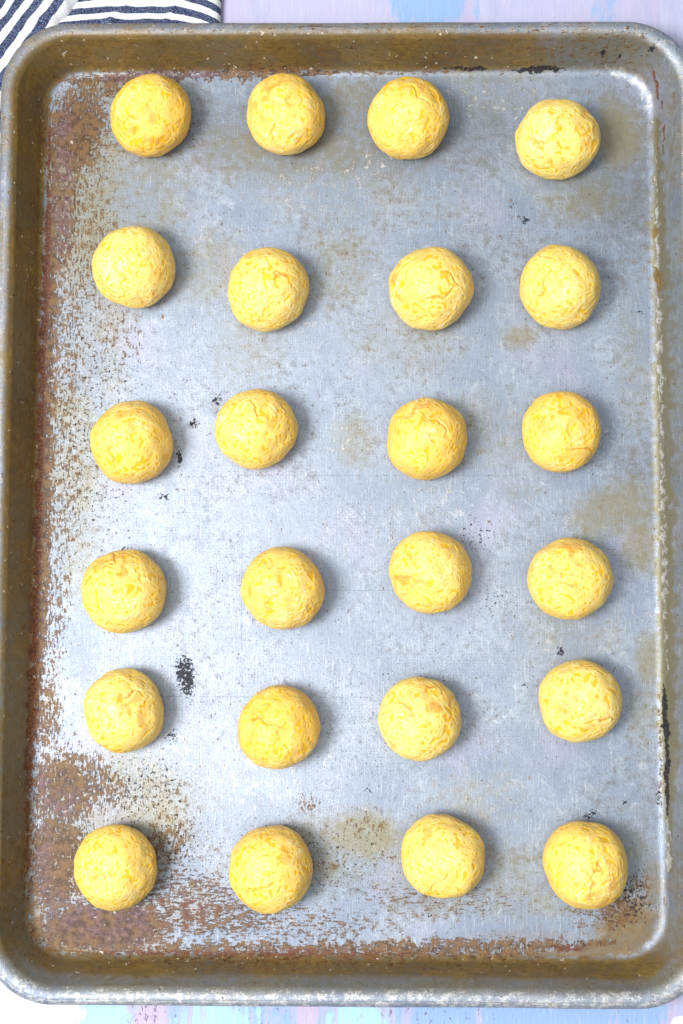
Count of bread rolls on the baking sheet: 24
